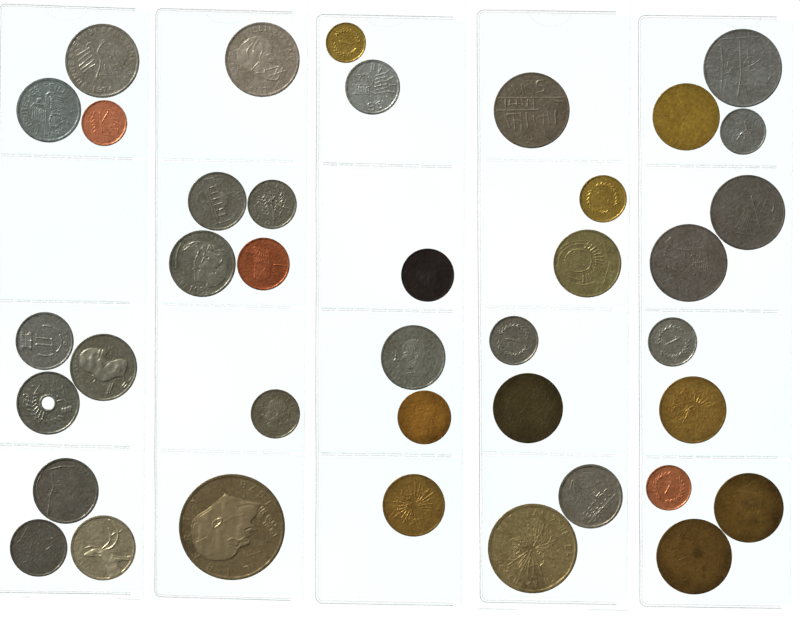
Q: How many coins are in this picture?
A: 39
